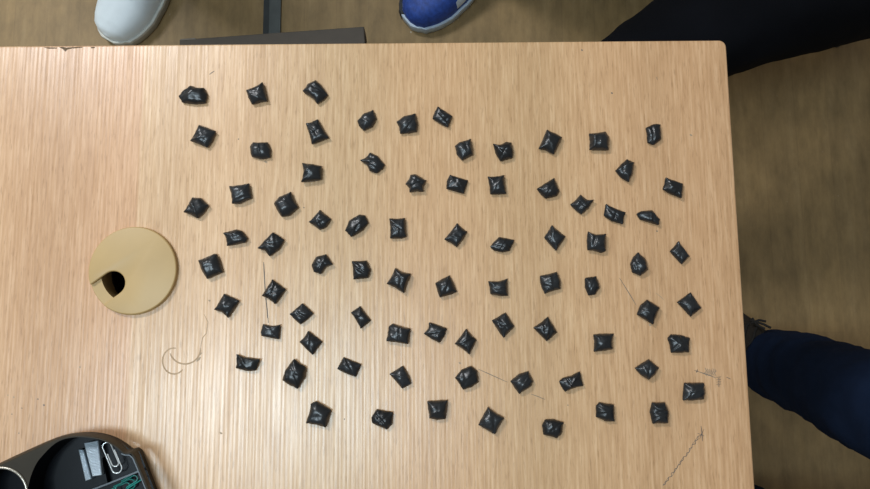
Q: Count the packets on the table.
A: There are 78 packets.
